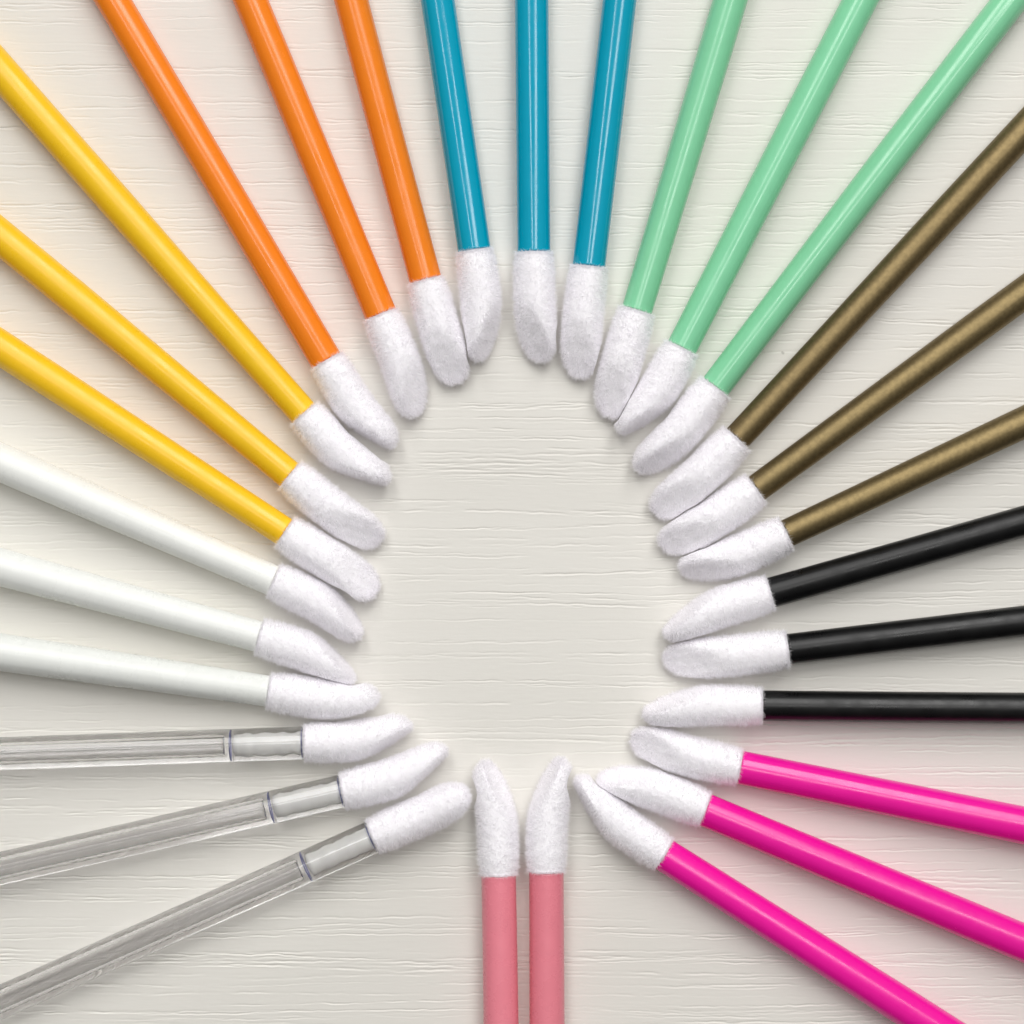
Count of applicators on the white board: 29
